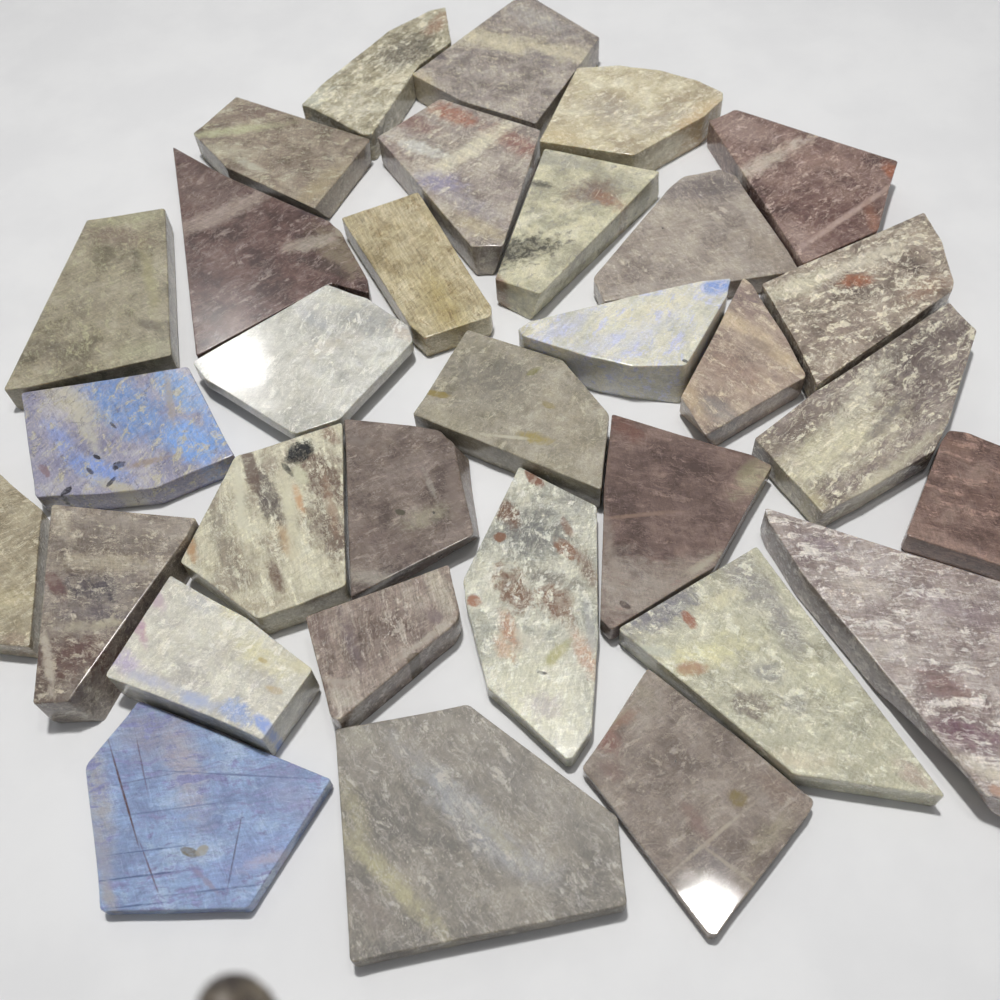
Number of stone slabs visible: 32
